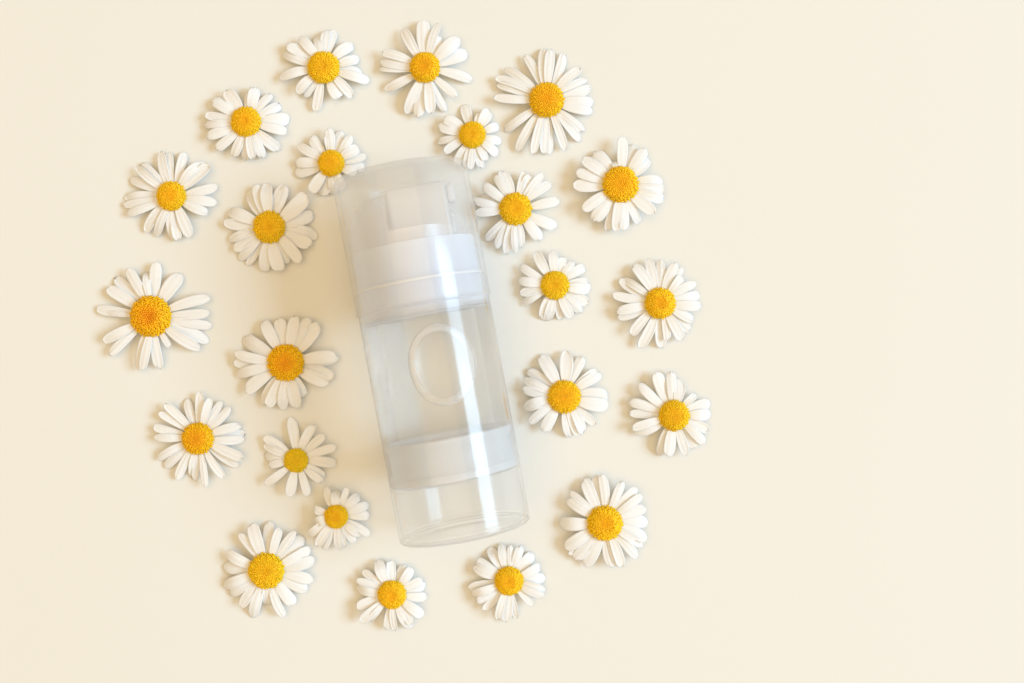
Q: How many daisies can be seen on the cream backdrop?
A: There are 23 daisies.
